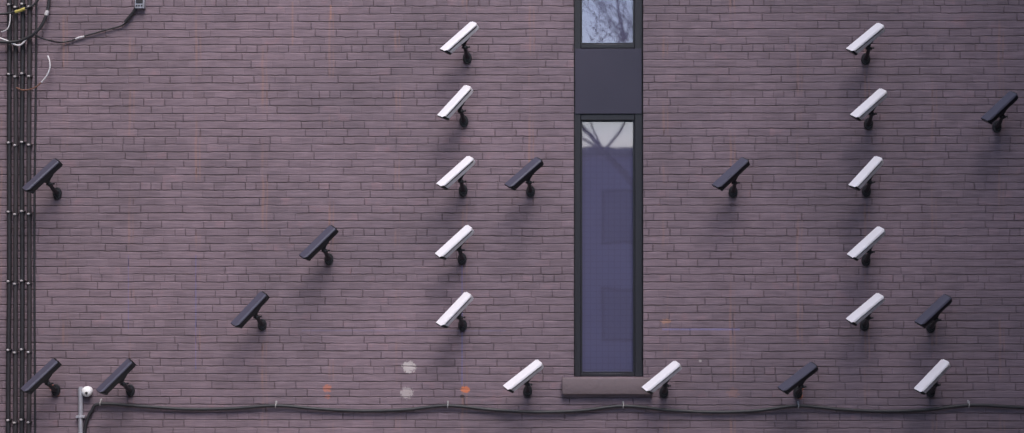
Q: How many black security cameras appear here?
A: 10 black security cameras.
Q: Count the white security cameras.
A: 13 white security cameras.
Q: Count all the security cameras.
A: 23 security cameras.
